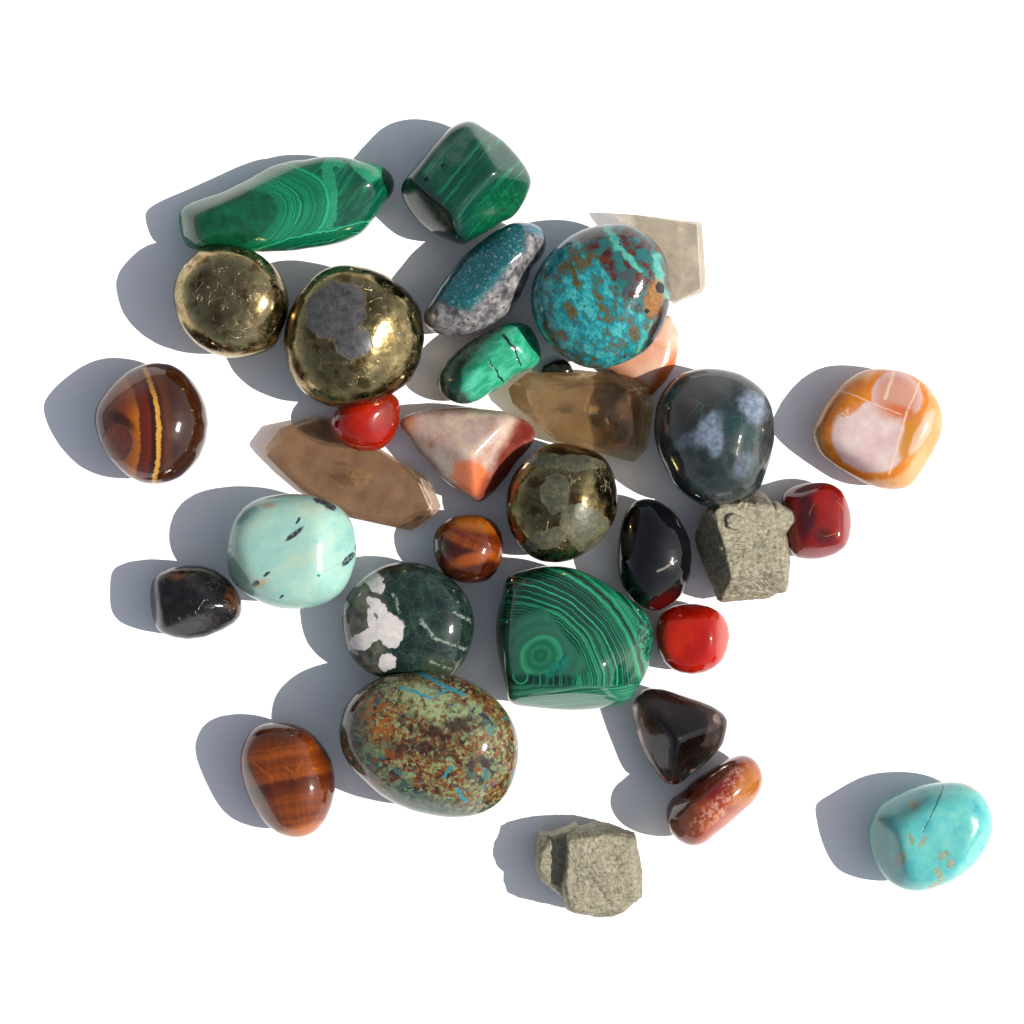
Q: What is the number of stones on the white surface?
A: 33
